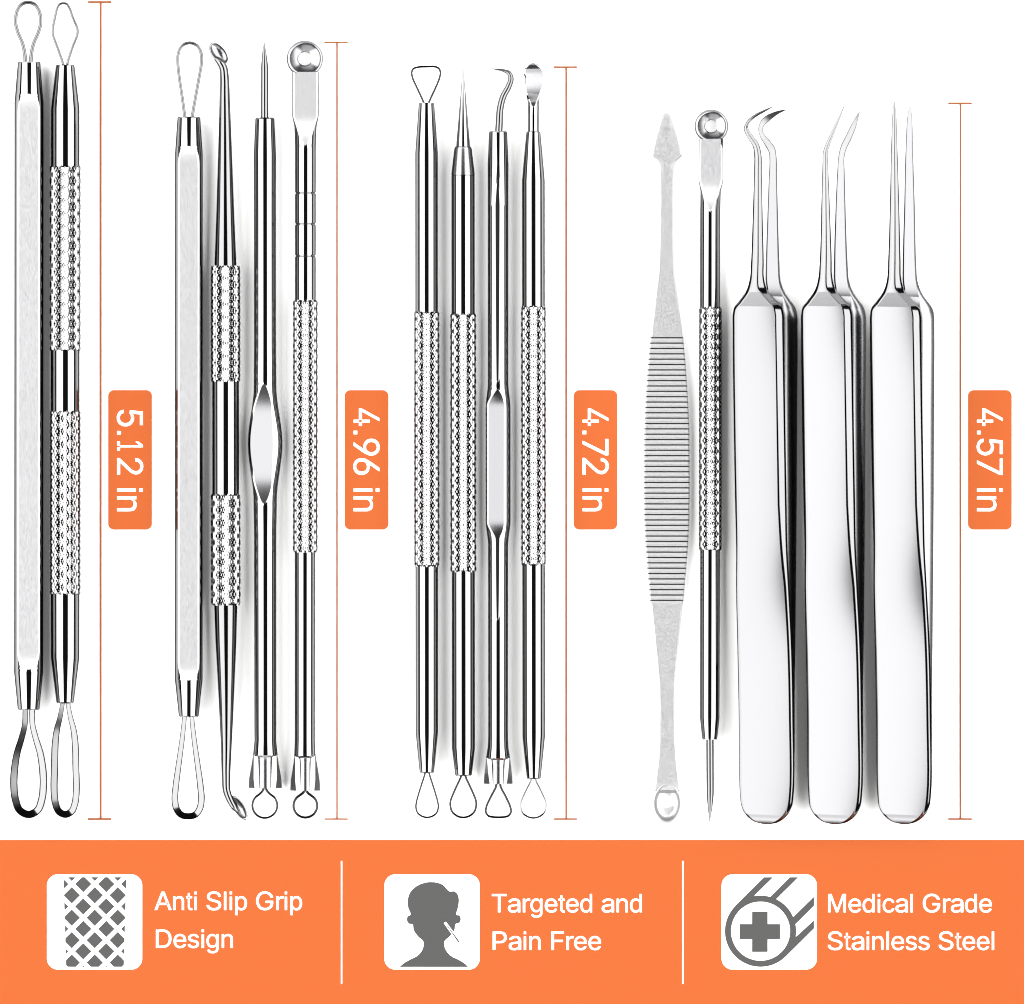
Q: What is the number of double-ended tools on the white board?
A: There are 12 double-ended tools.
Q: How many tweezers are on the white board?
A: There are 3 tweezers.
